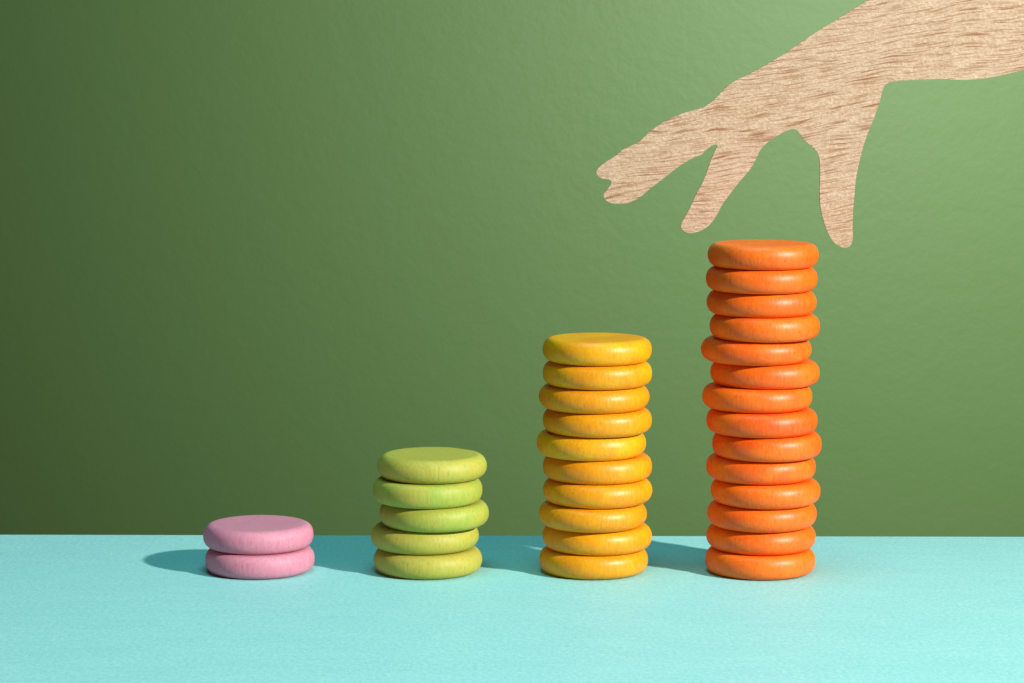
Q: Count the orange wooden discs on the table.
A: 14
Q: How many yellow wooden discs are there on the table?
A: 10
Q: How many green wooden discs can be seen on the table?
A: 5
